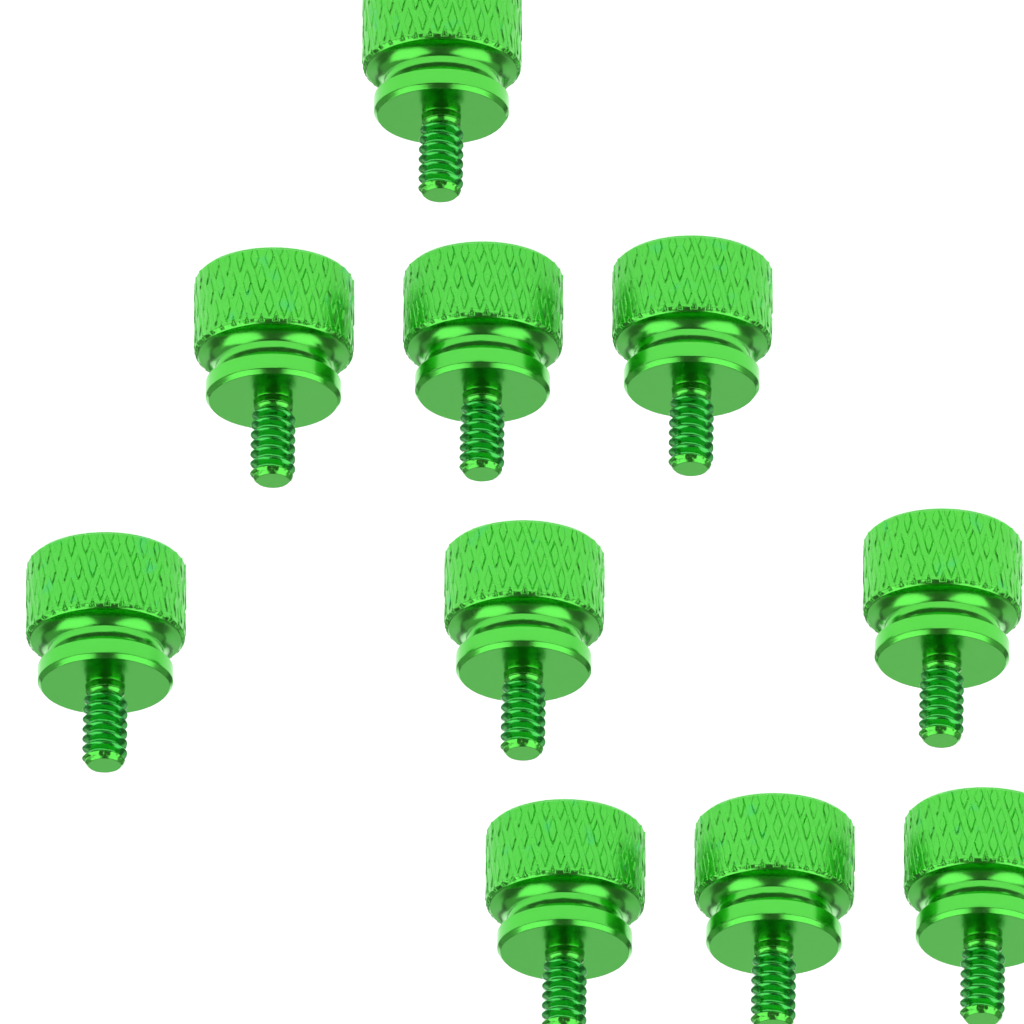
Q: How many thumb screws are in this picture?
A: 10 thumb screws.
